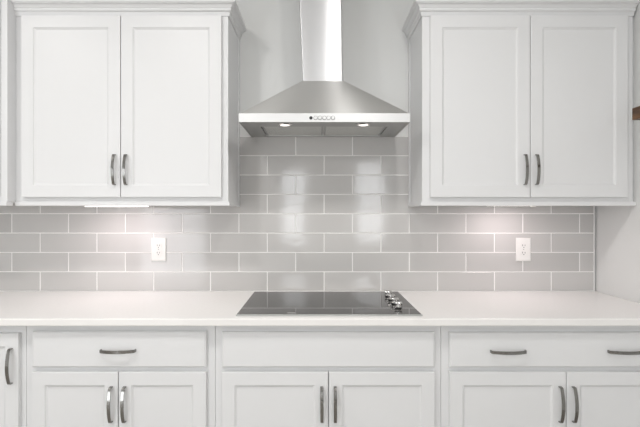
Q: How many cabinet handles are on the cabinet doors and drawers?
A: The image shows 14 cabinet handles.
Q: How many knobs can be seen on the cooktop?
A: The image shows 4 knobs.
